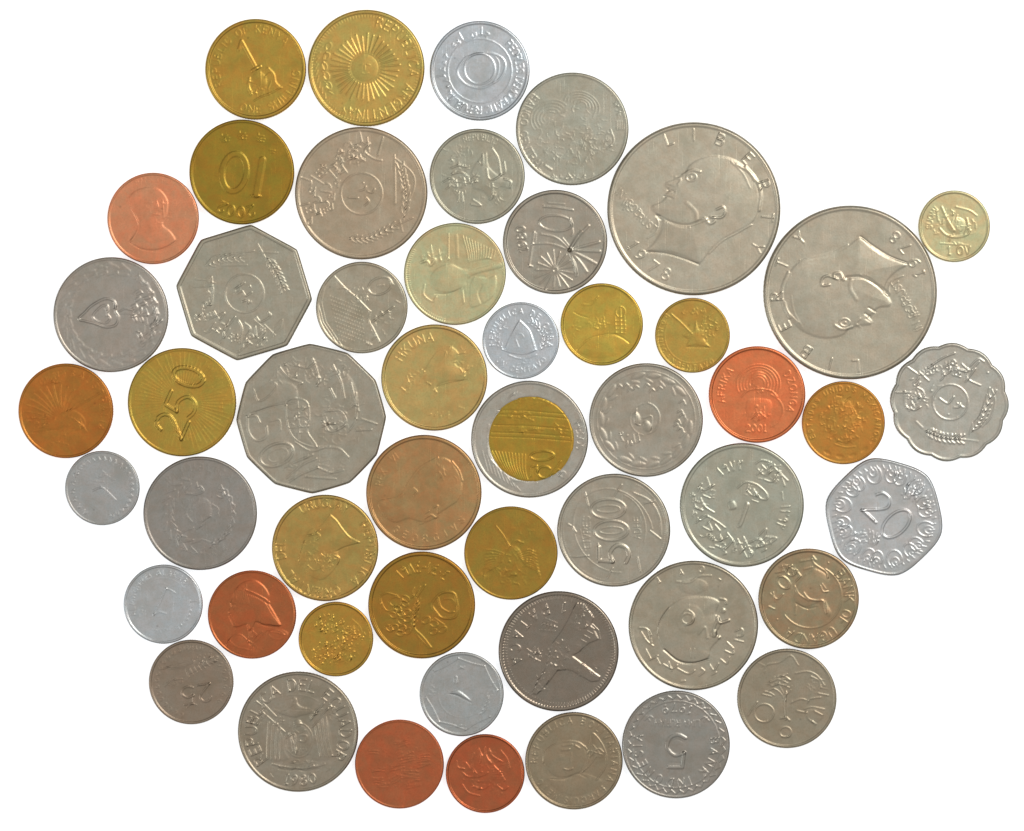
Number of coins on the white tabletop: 51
